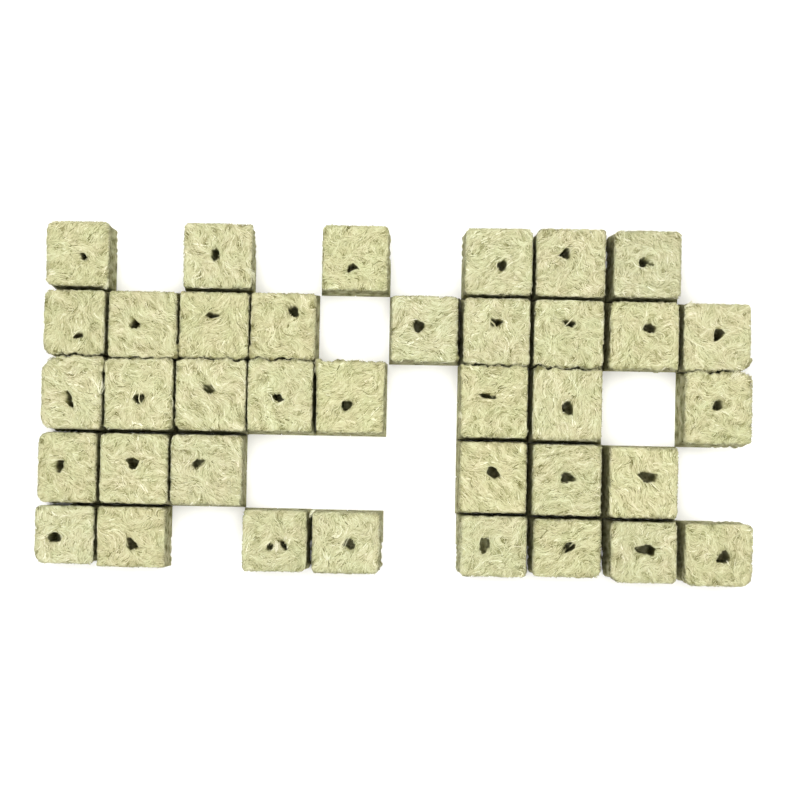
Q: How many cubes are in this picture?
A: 37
